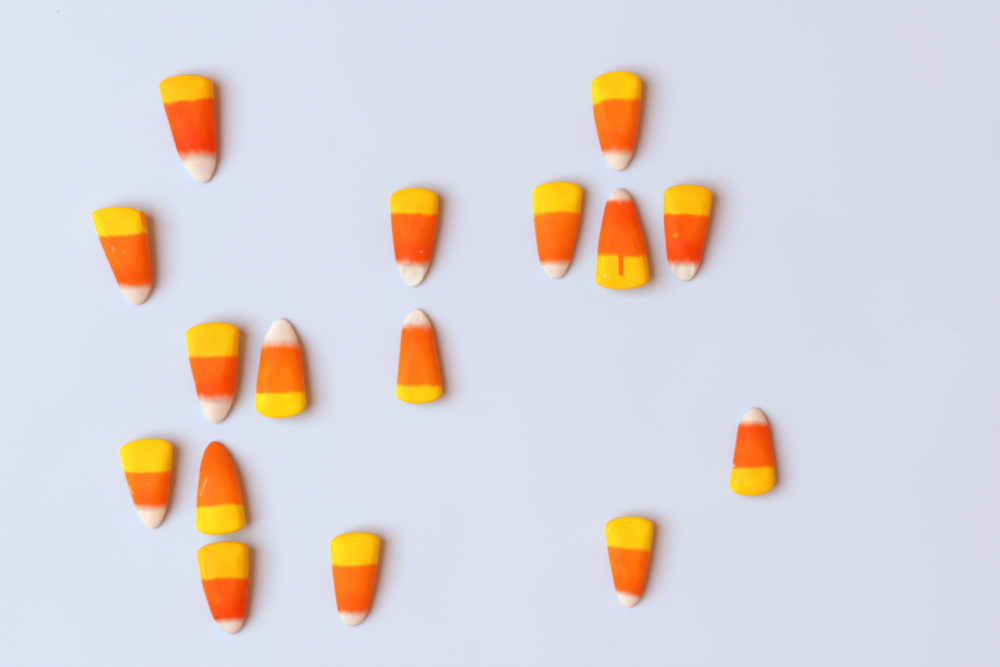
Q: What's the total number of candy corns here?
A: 16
